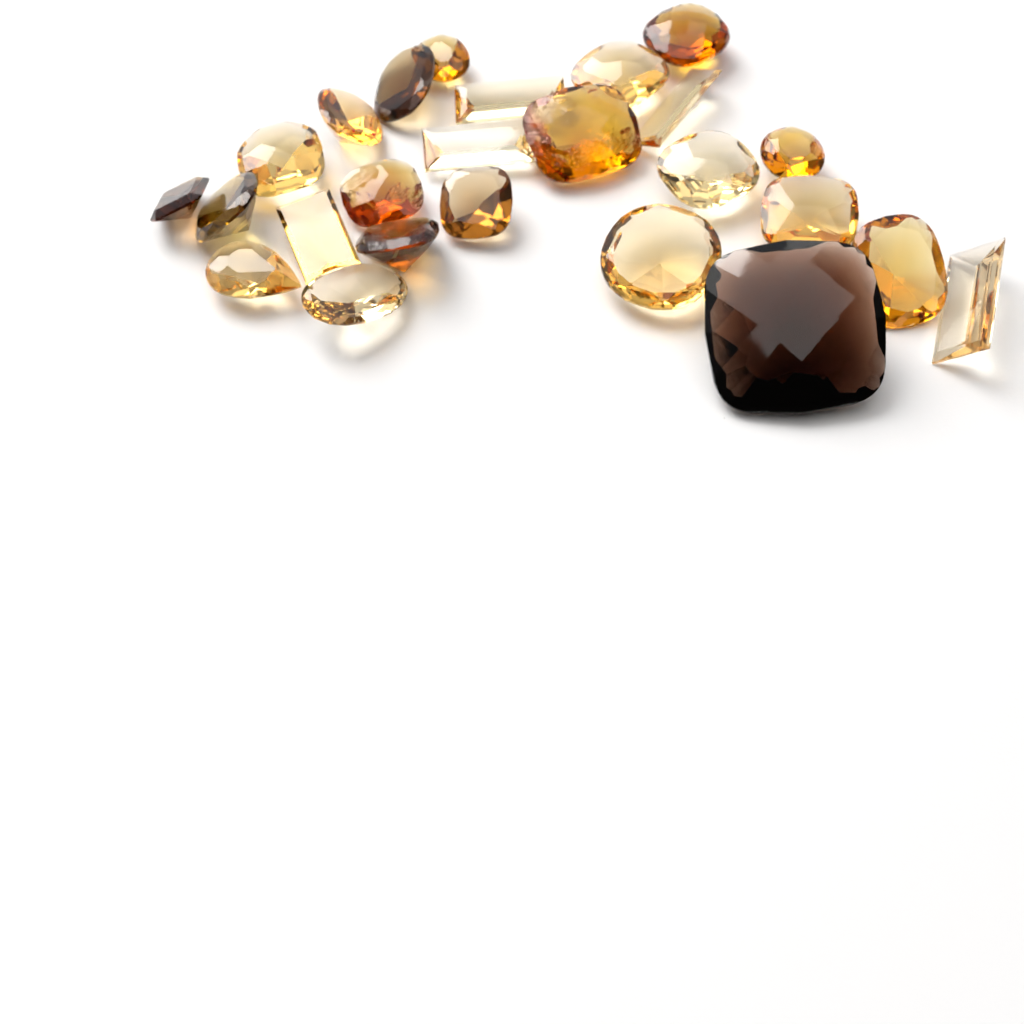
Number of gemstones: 25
